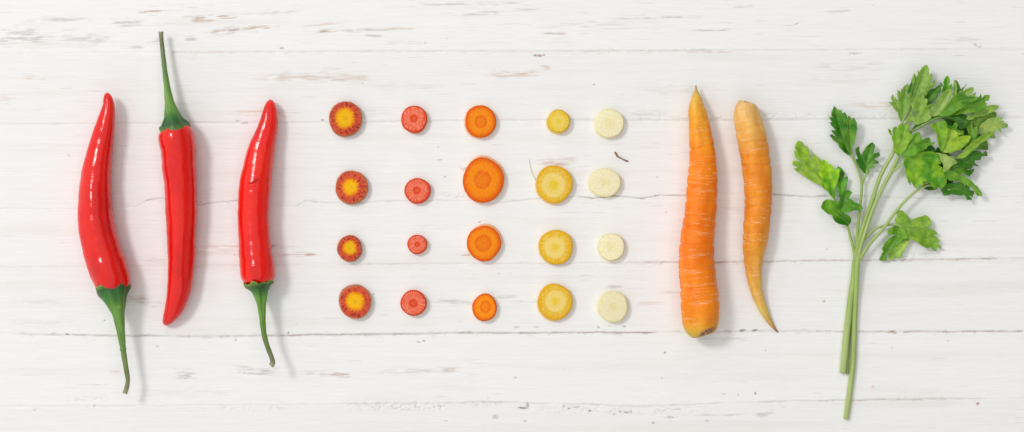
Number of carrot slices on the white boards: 20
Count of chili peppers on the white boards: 3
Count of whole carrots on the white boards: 2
